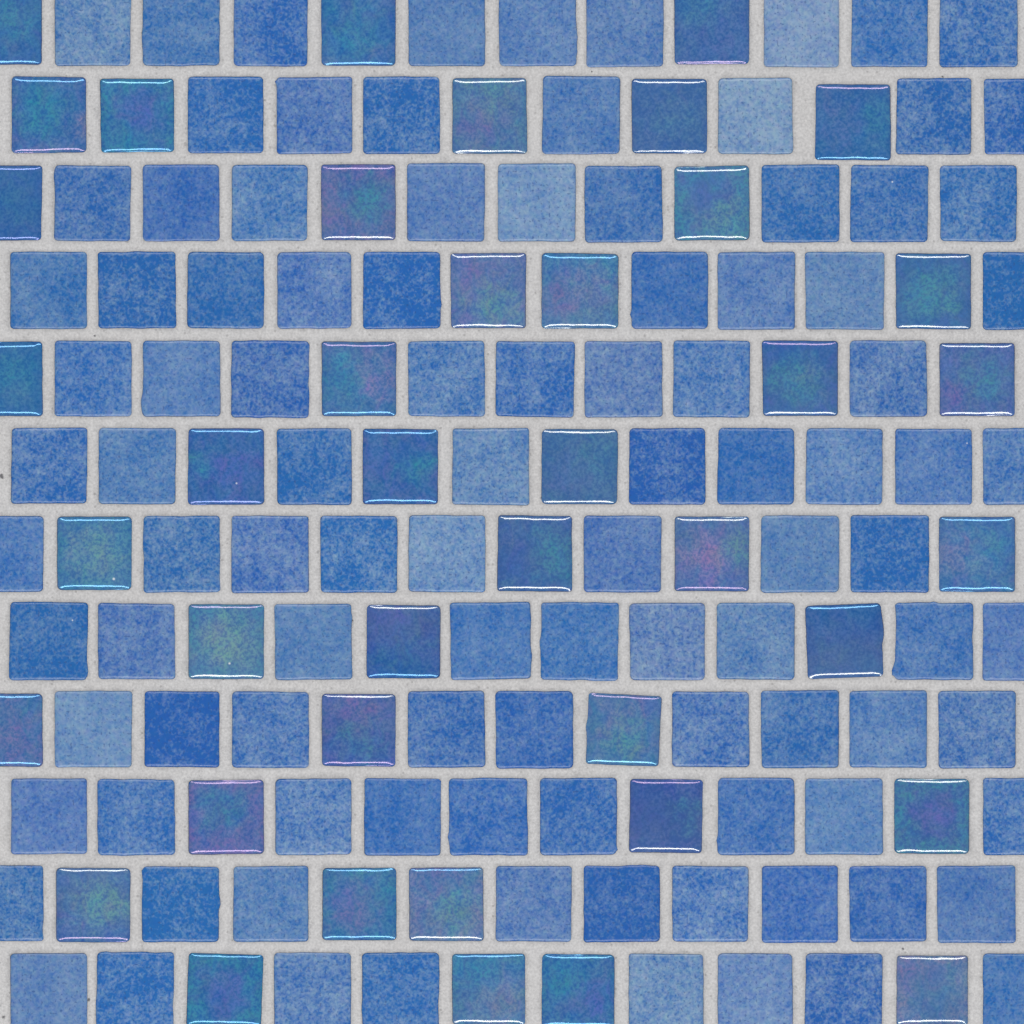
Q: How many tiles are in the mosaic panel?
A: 144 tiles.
